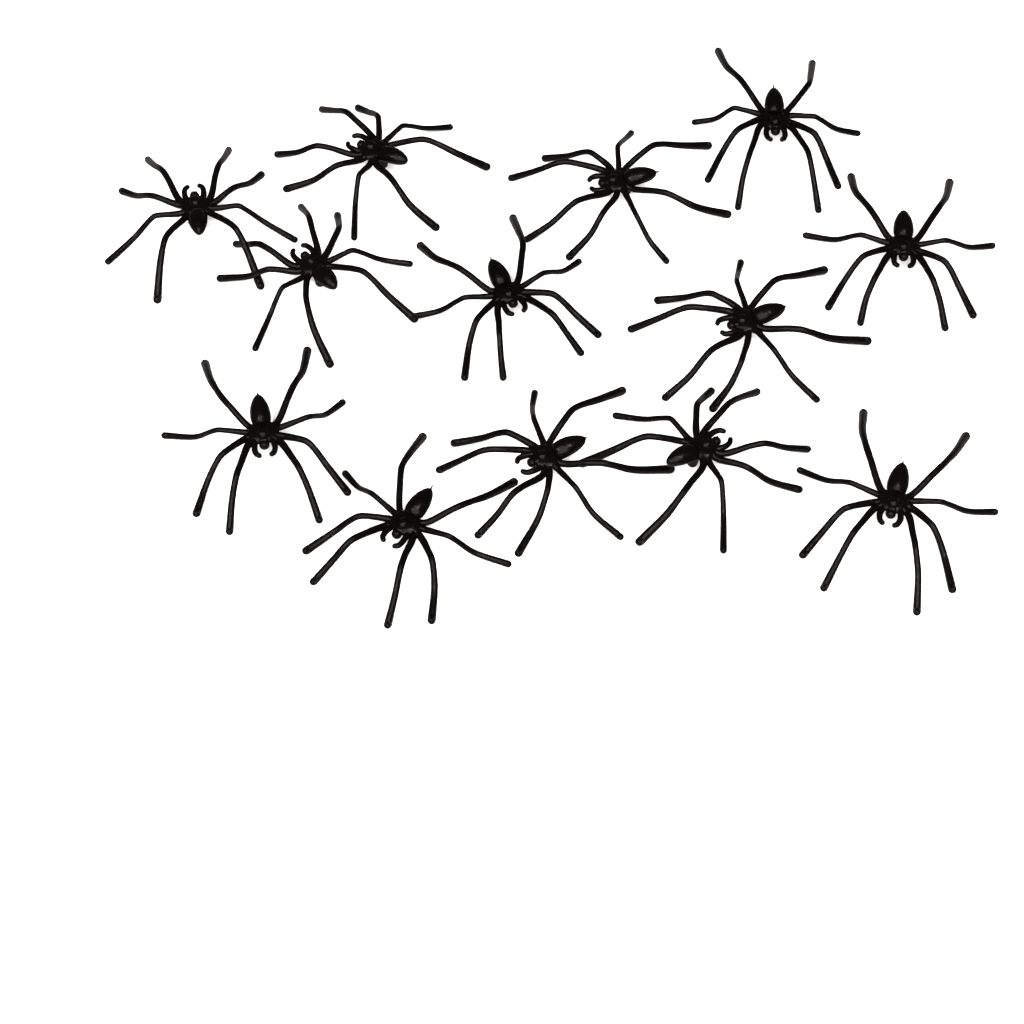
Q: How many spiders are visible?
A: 13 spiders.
